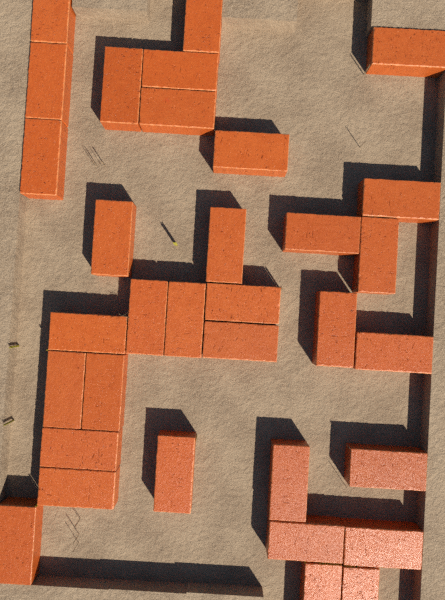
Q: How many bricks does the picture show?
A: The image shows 33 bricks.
